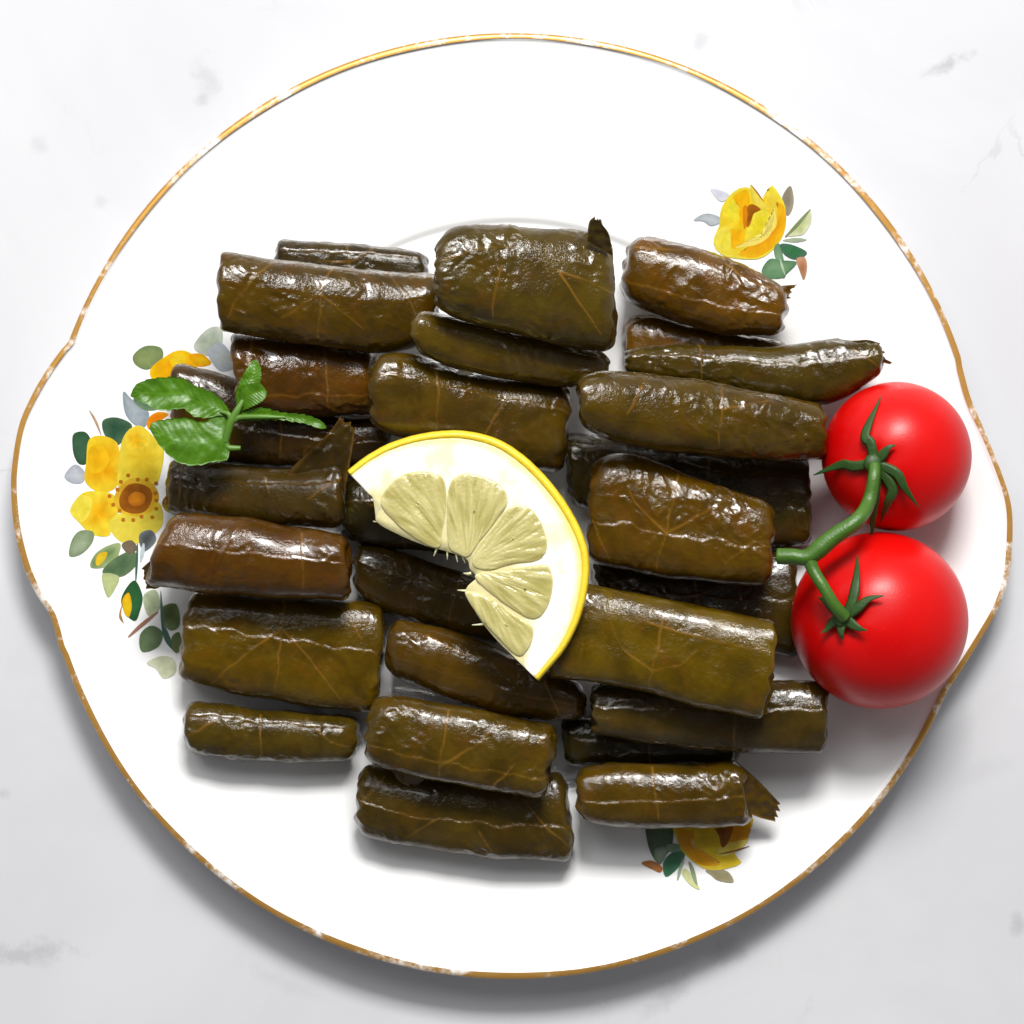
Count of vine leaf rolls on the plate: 27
